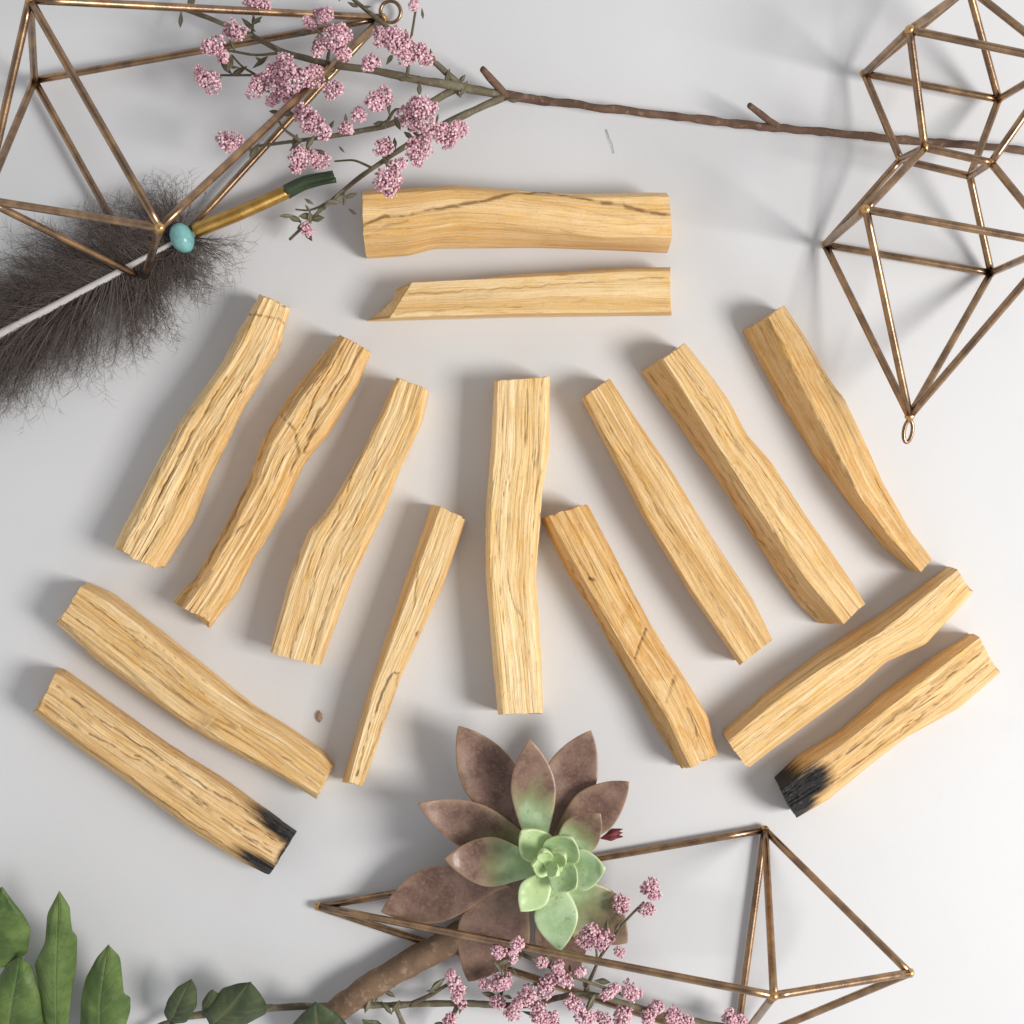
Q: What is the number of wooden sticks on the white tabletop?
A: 15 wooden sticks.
